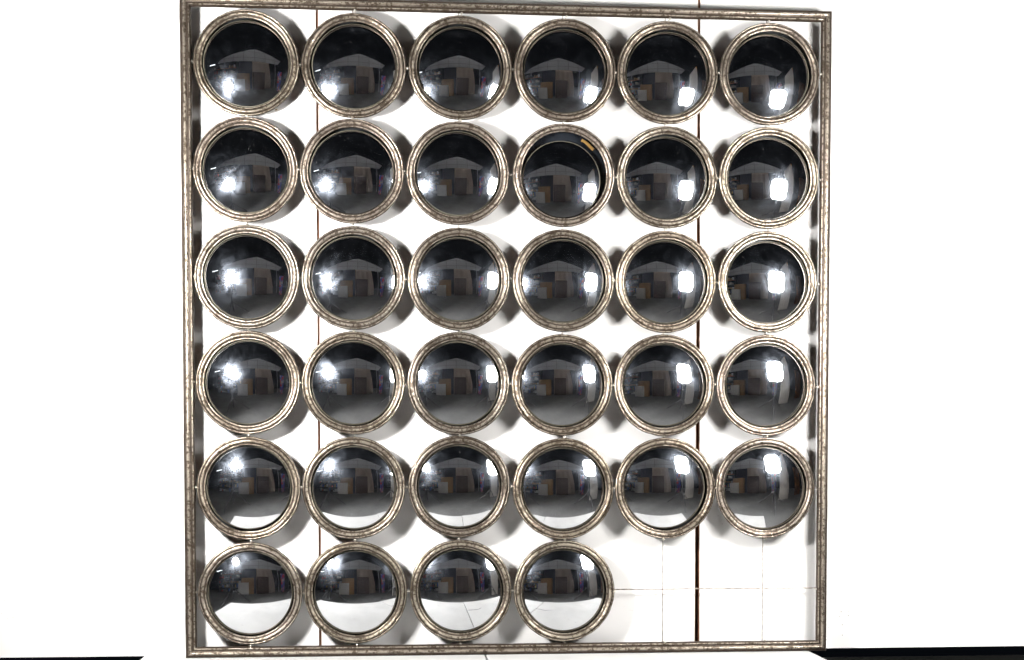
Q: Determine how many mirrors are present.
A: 34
